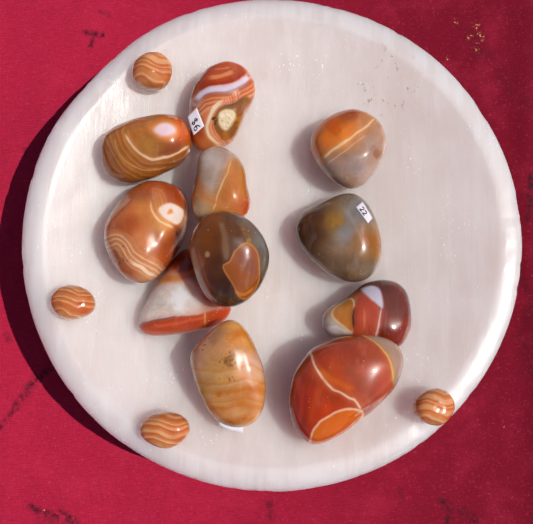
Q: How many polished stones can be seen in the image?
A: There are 15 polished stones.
